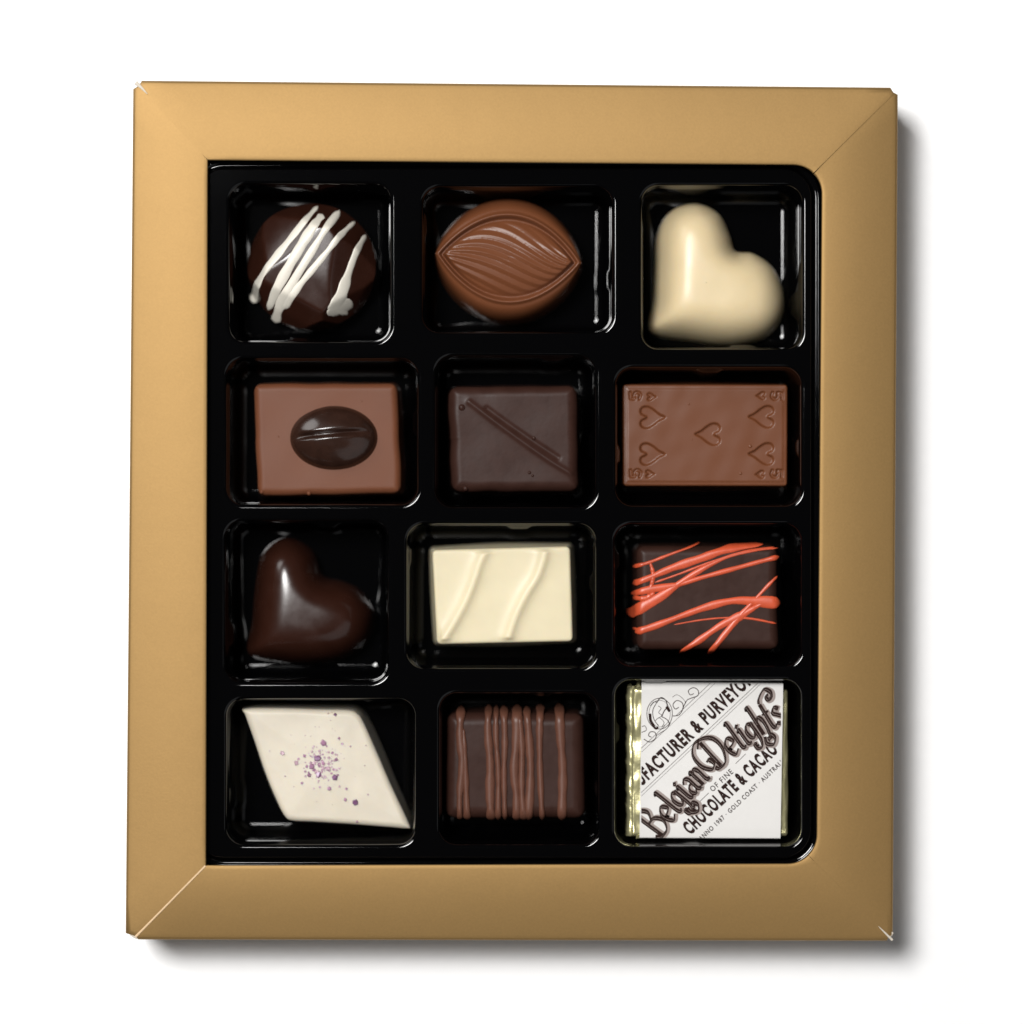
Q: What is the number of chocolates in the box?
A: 12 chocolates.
